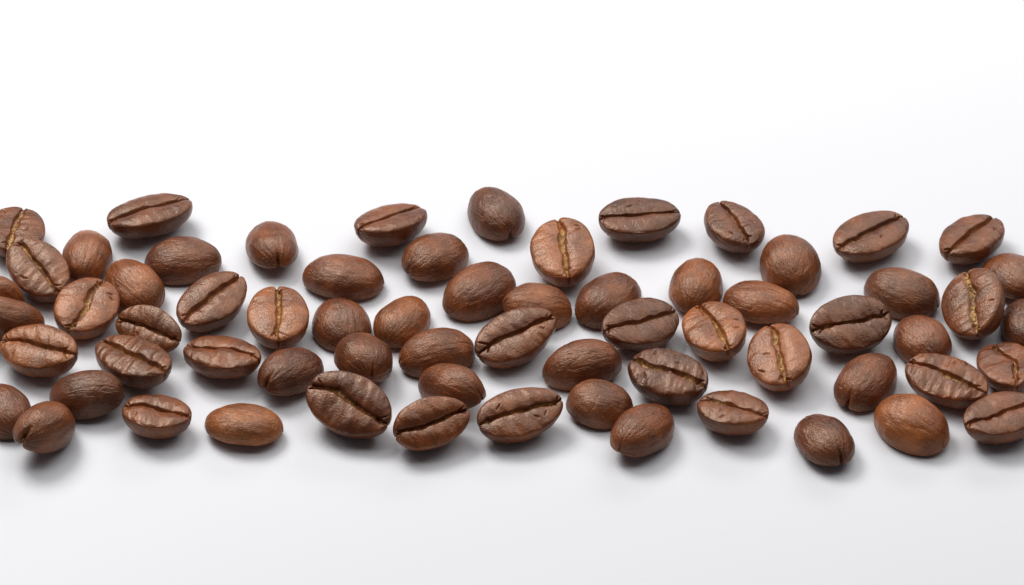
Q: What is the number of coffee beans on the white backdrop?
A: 66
